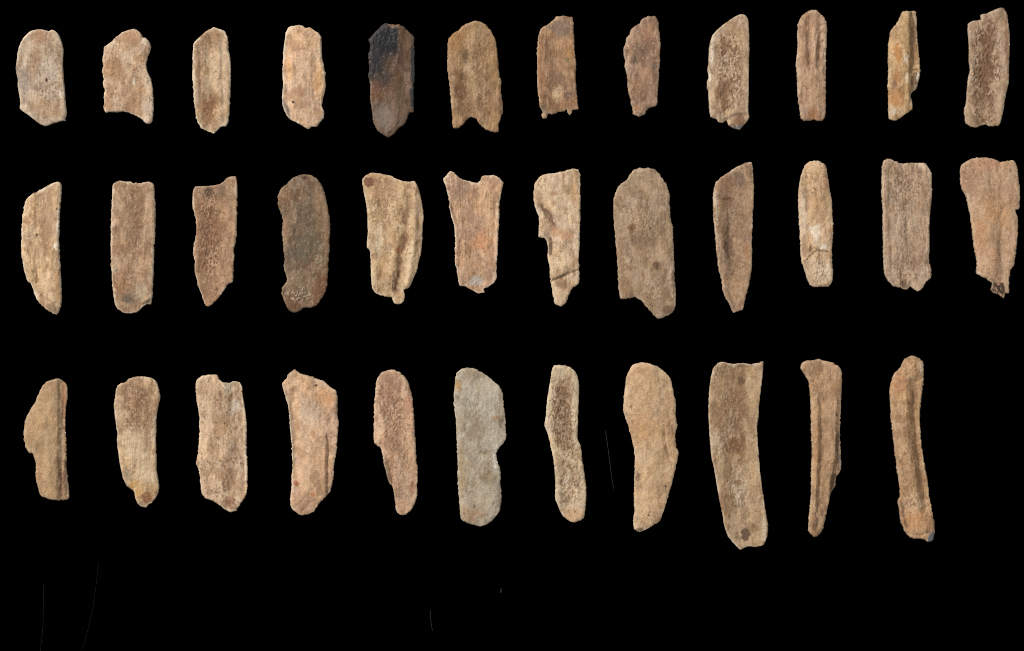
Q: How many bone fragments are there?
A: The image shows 35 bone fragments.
